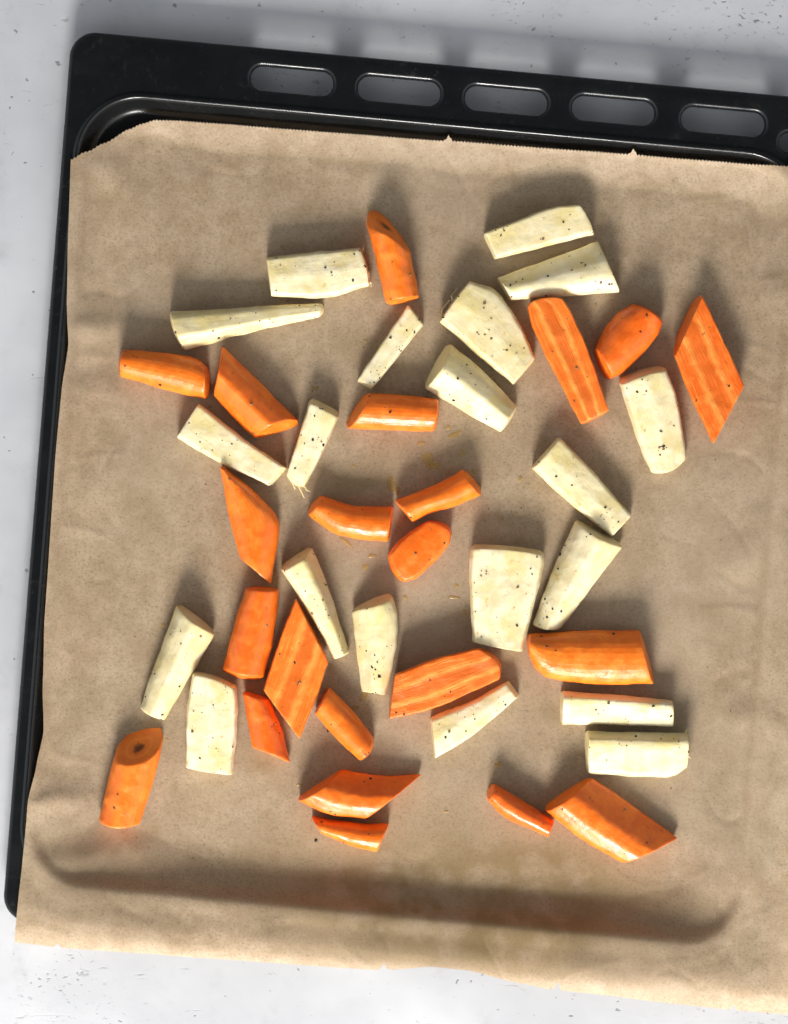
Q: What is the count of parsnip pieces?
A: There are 20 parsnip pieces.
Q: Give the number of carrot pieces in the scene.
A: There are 22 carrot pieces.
